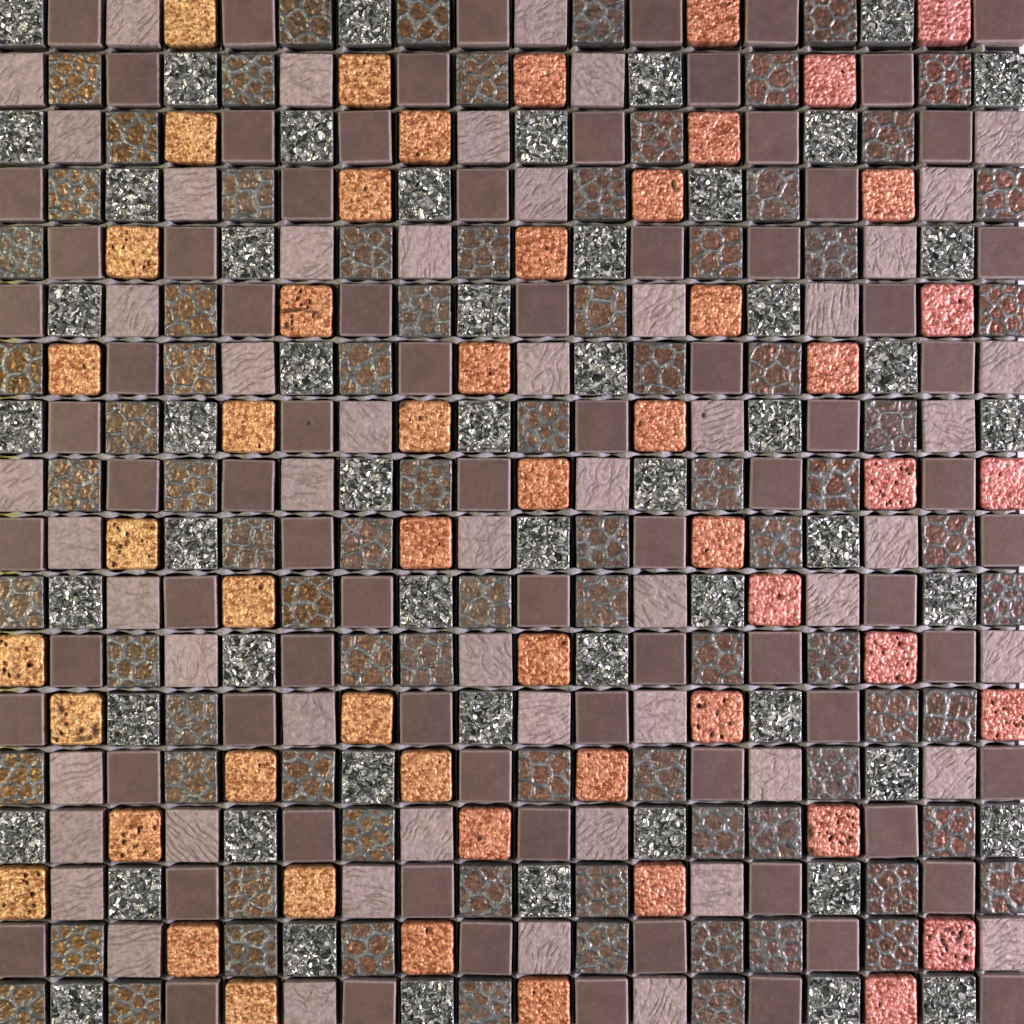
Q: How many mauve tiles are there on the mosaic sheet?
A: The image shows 133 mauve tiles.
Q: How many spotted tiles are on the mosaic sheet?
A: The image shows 83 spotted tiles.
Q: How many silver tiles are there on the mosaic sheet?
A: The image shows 55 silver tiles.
